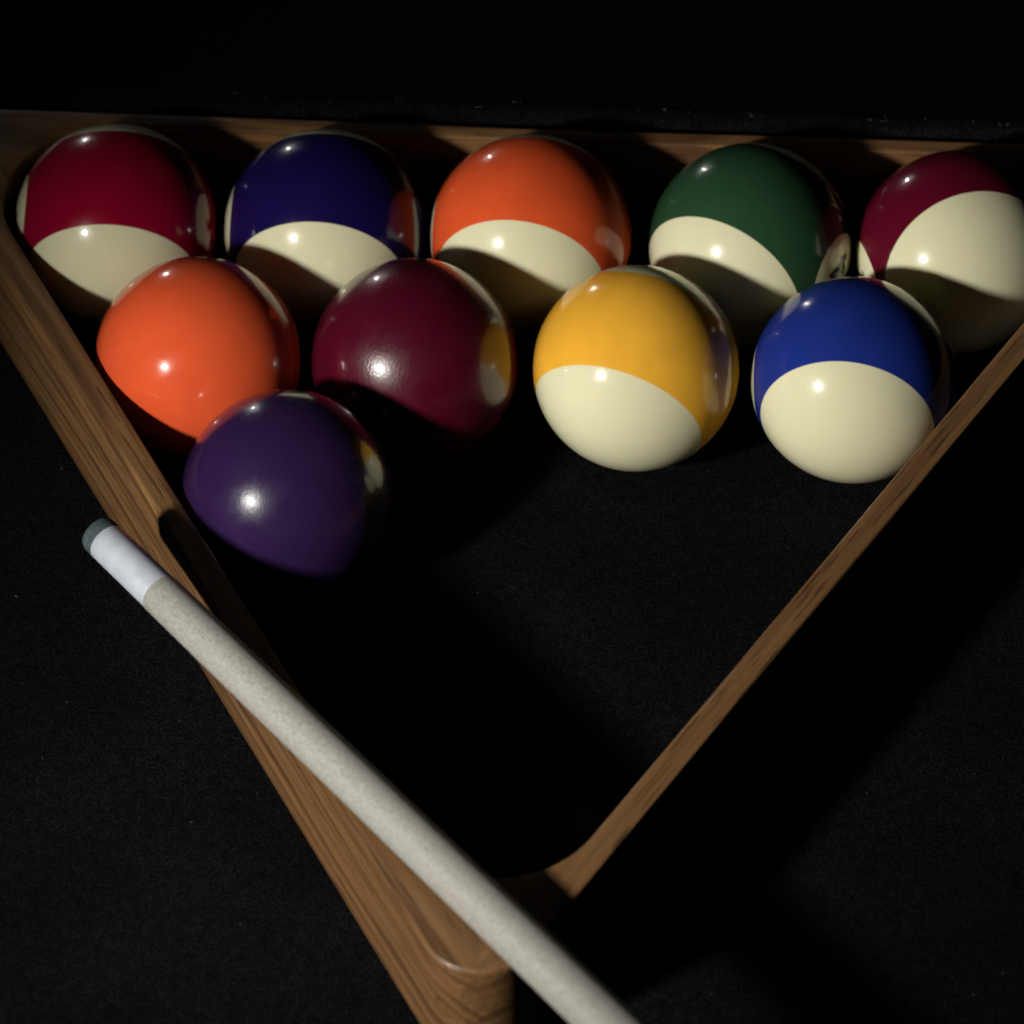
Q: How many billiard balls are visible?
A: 10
